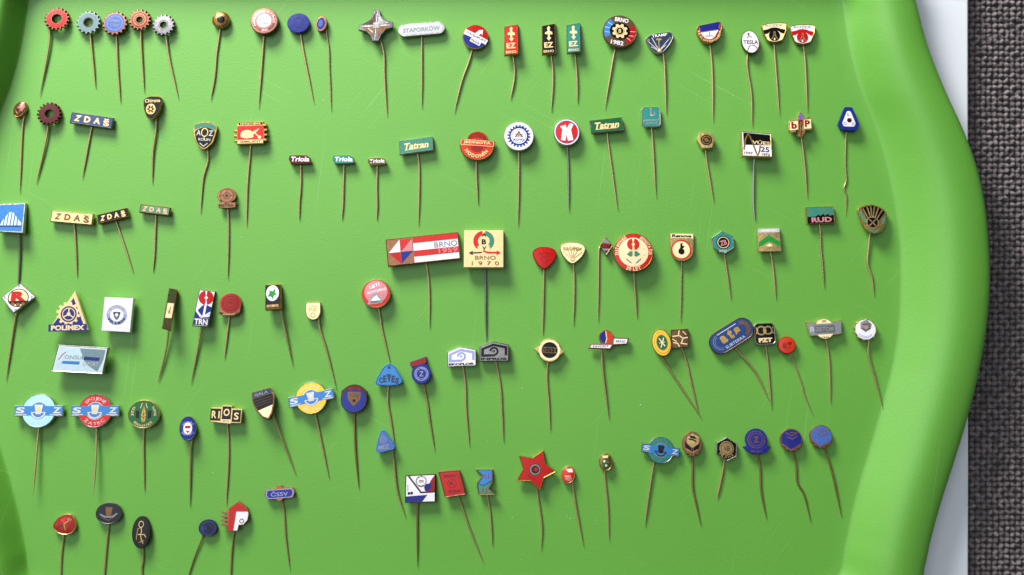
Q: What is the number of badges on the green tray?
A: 106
